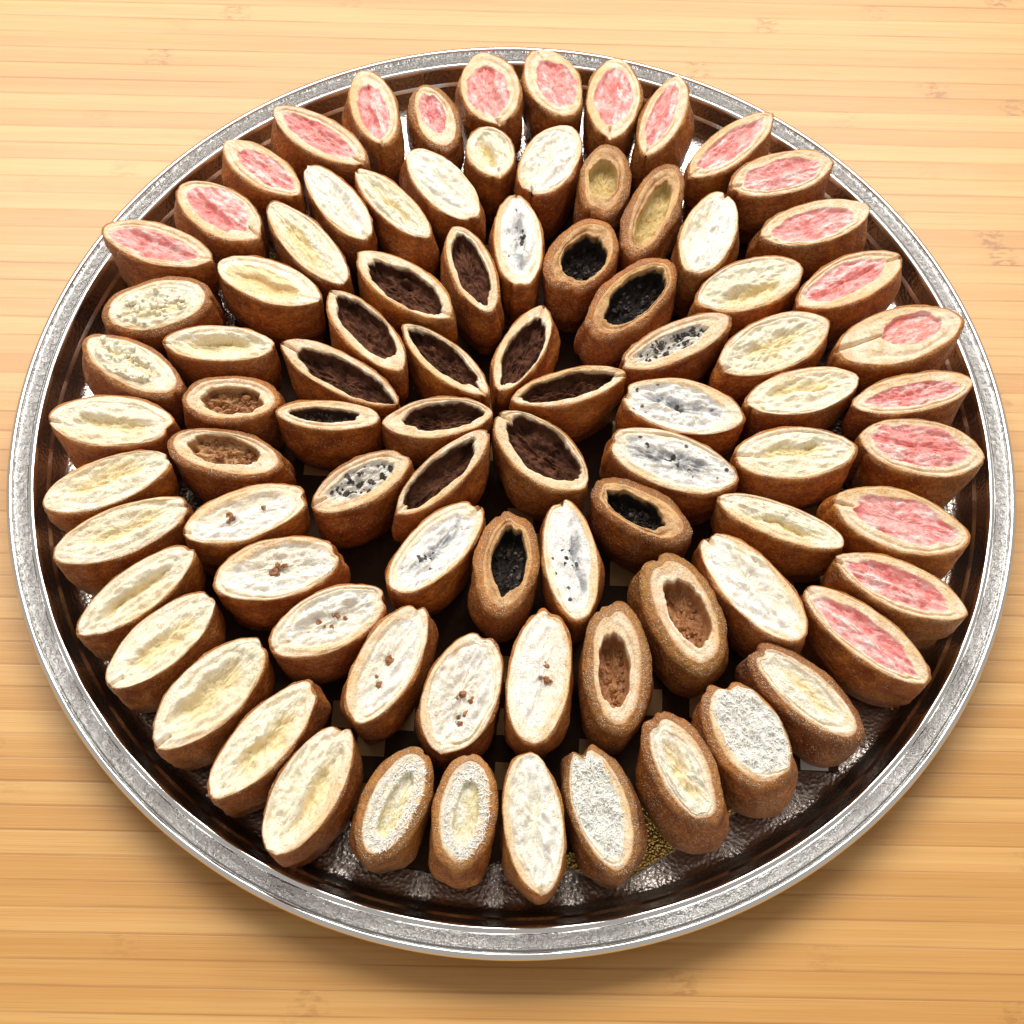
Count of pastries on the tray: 86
